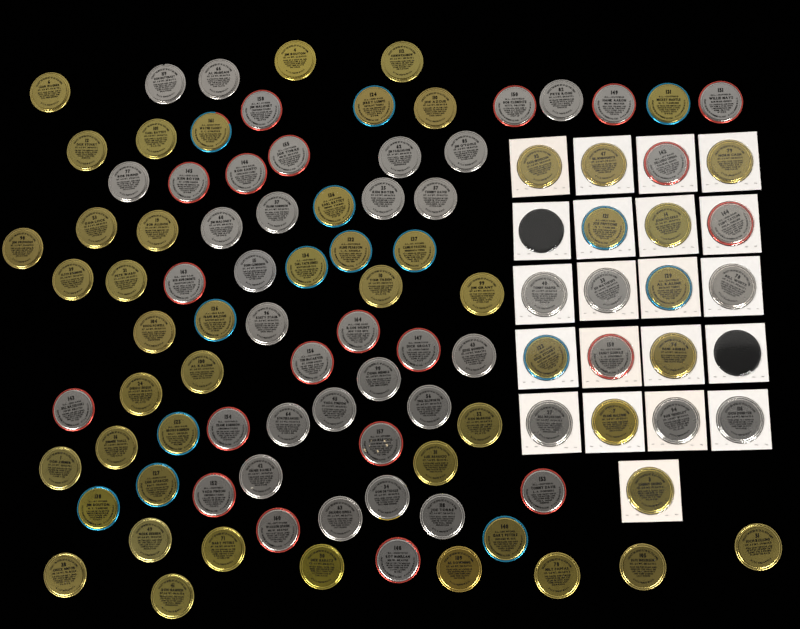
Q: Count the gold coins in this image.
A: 51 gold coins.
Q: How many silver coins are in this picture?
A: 48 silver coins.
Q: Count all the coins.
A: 99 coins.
